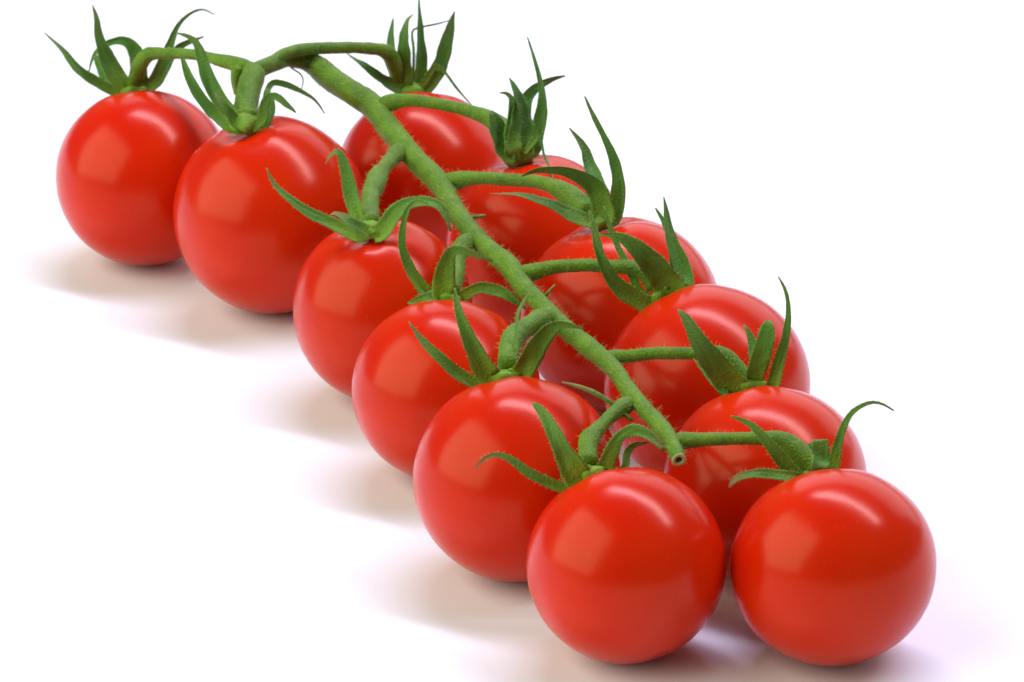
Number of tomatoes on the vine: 12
